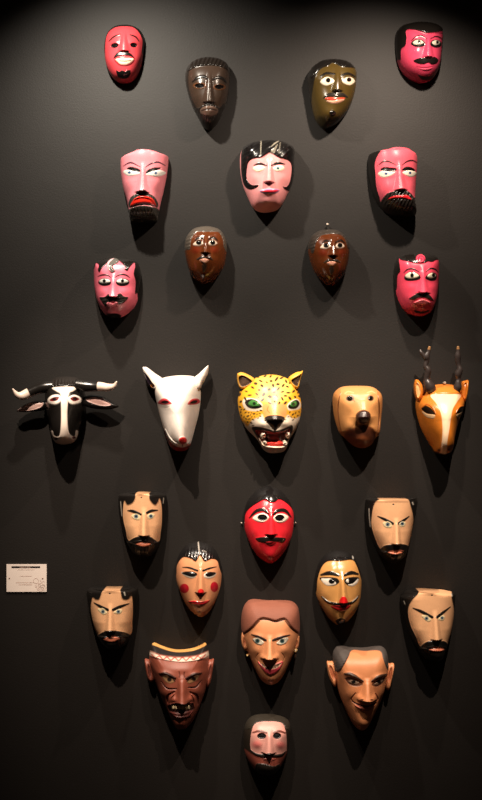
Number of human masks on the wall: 22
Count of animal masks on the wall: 5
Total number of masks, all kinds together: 27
